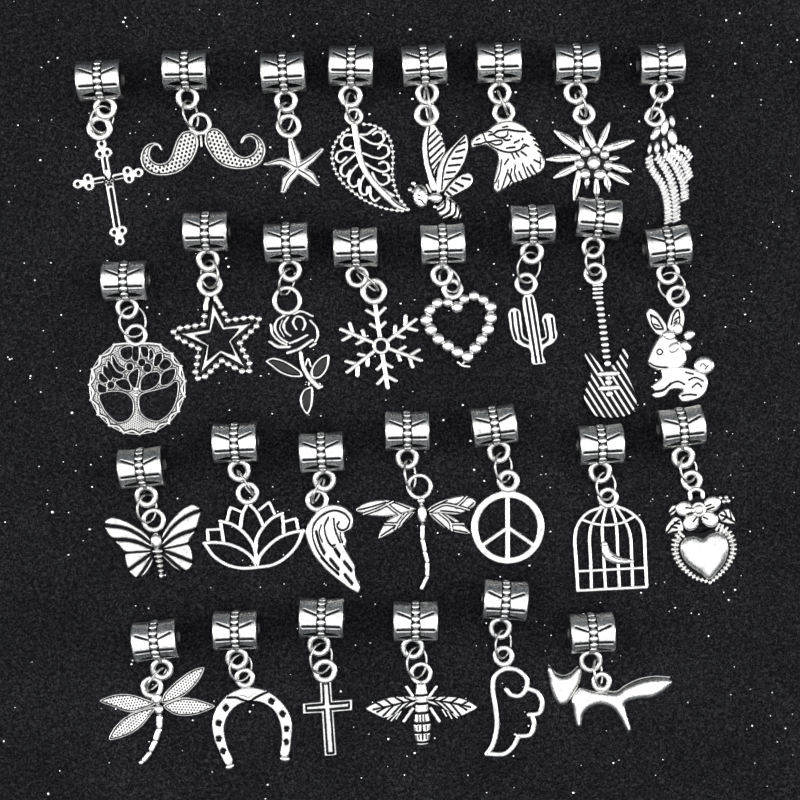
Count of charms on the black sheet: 29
